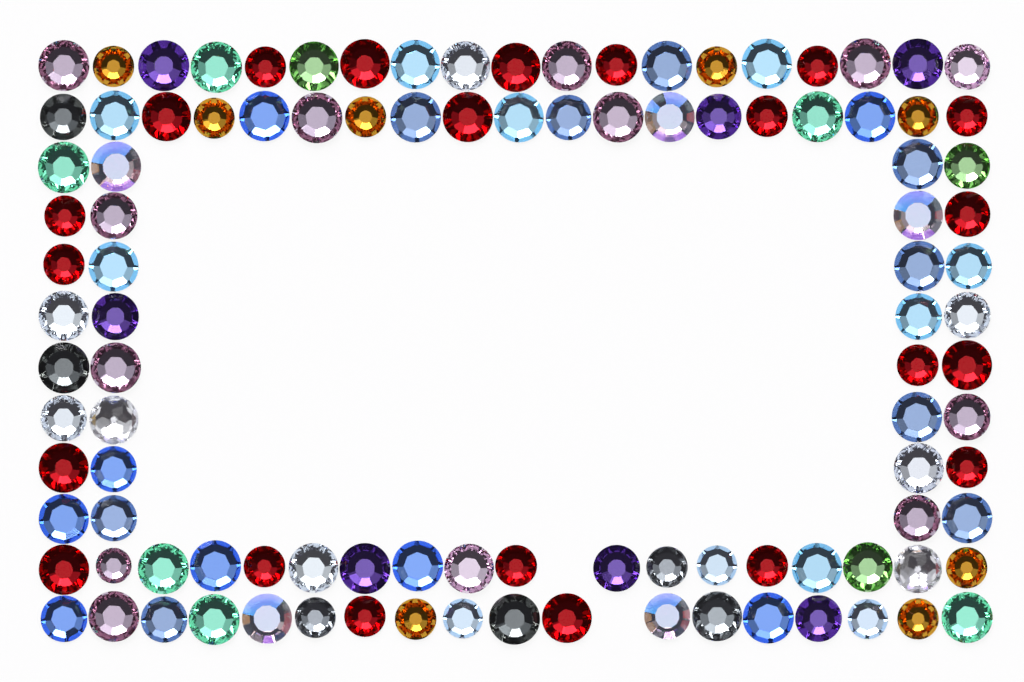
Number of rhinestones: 106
